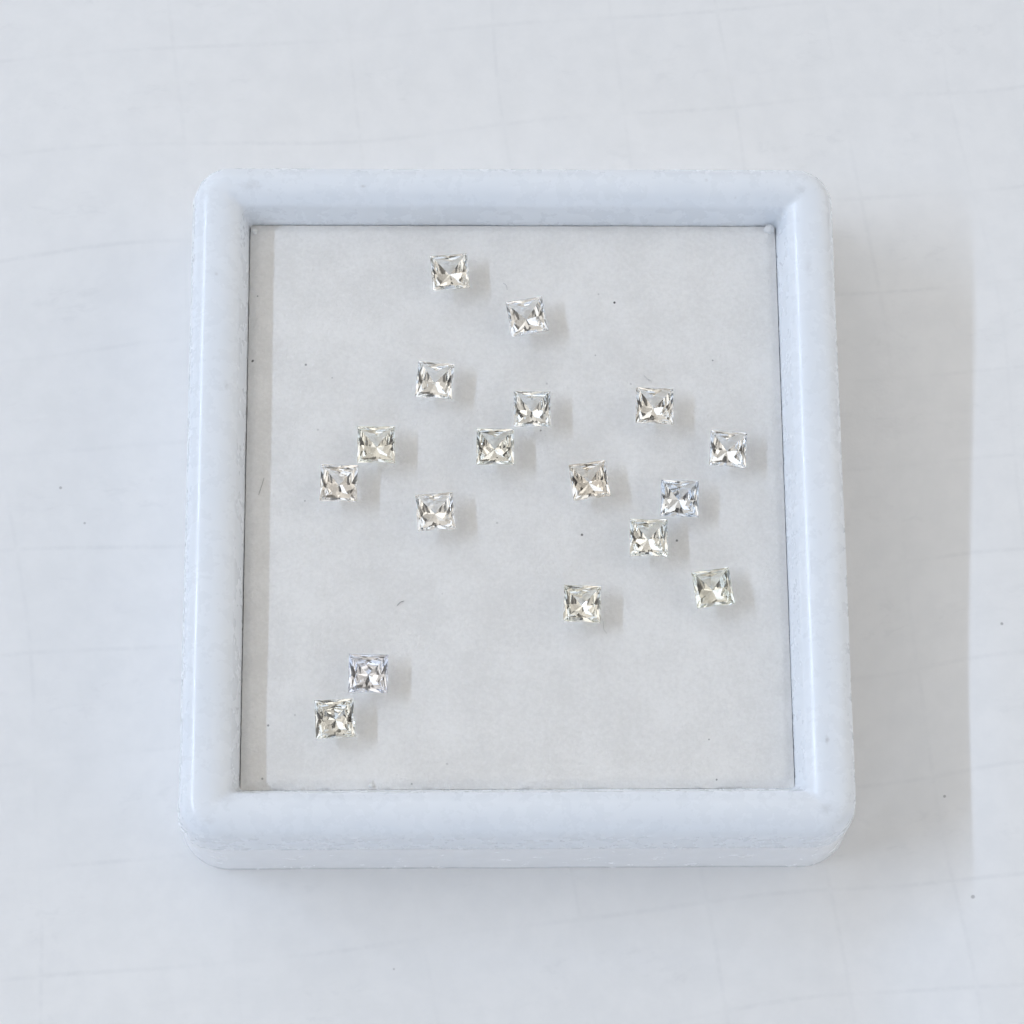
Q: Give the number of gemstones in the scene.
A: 17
